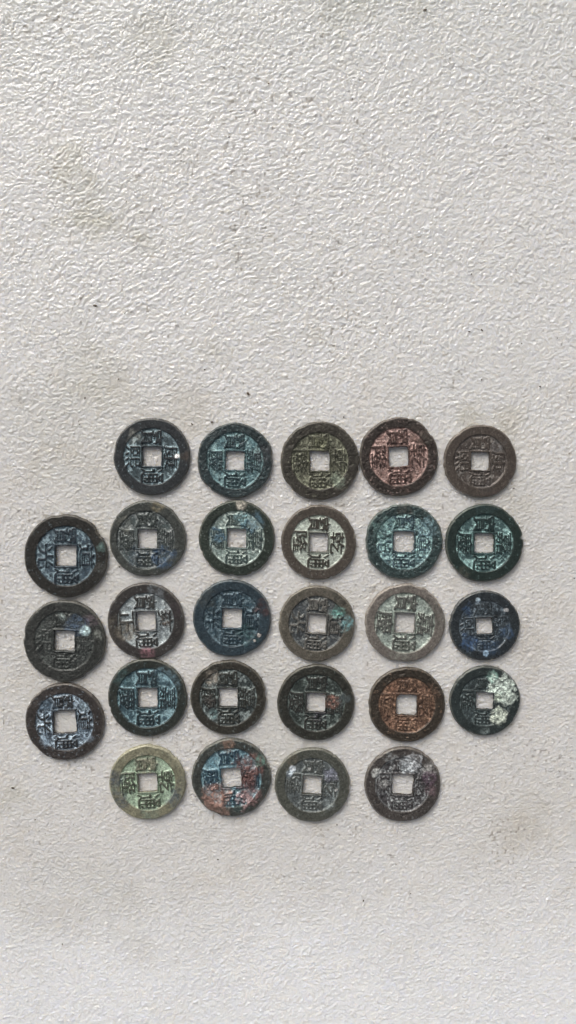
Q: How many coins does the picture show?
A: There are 27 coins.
